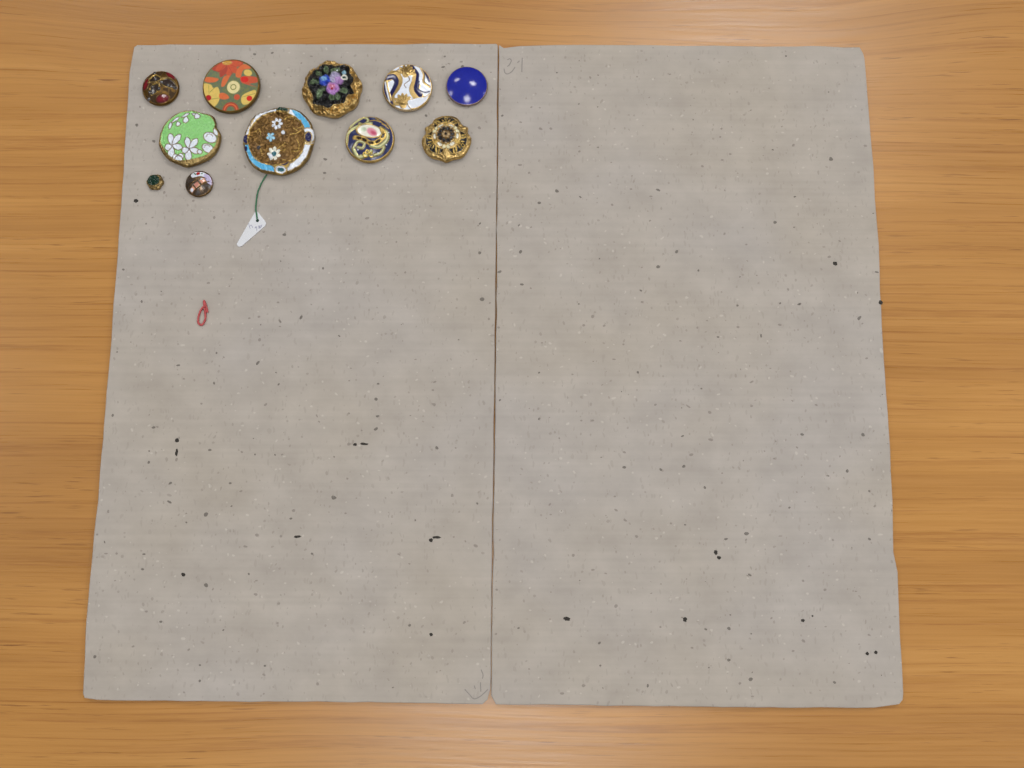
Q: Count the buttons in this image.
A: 11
